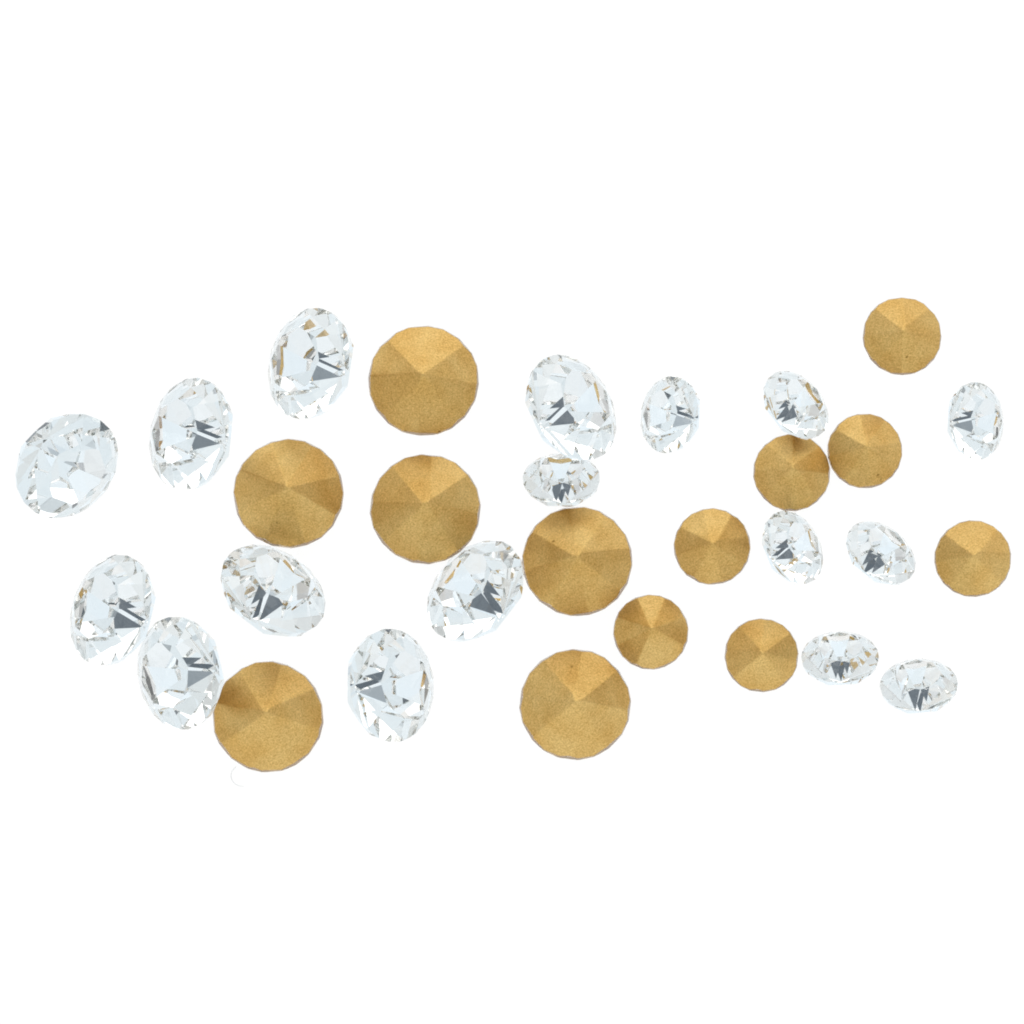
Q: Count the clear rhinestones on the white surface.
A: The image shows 17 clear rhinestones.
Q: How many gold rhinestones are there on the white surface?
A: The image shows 13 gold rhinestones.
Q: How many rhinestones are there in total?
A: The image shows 30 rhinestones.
